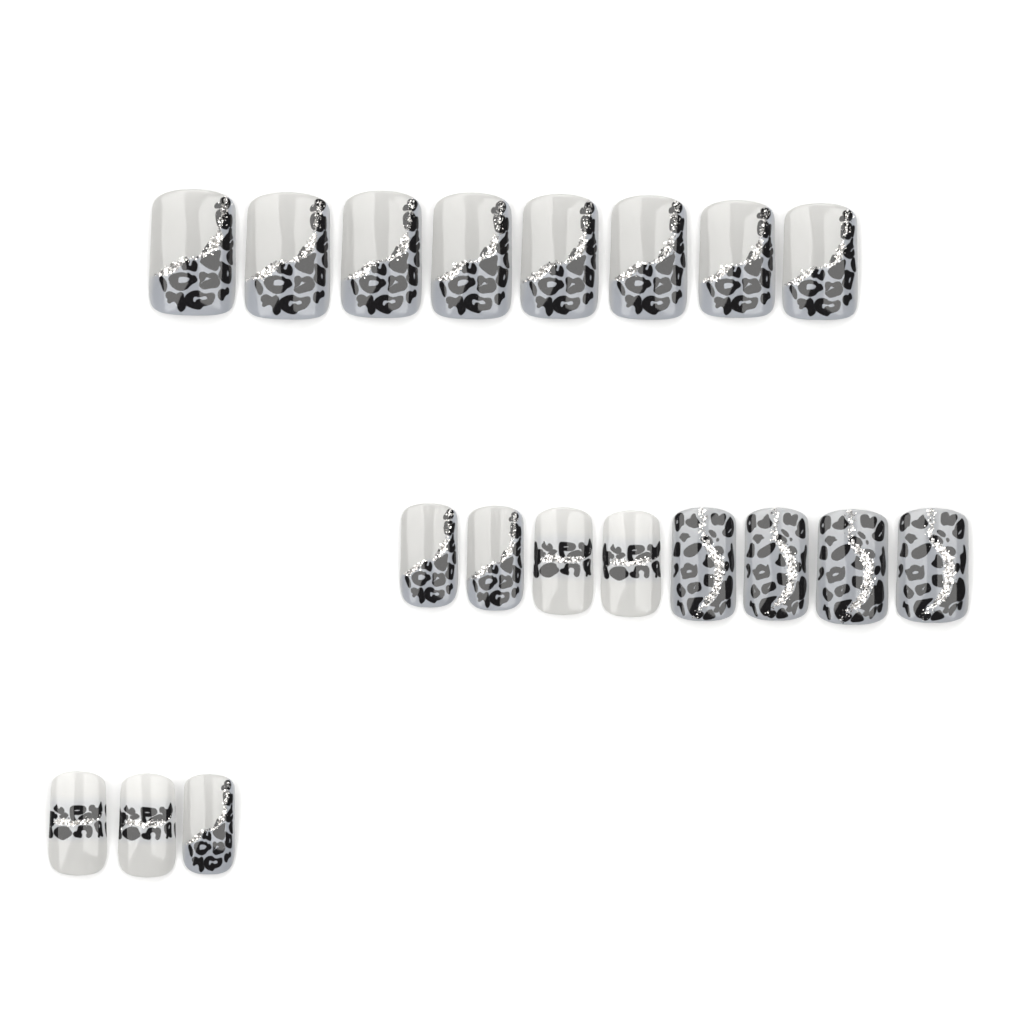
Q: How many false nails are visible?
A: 19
